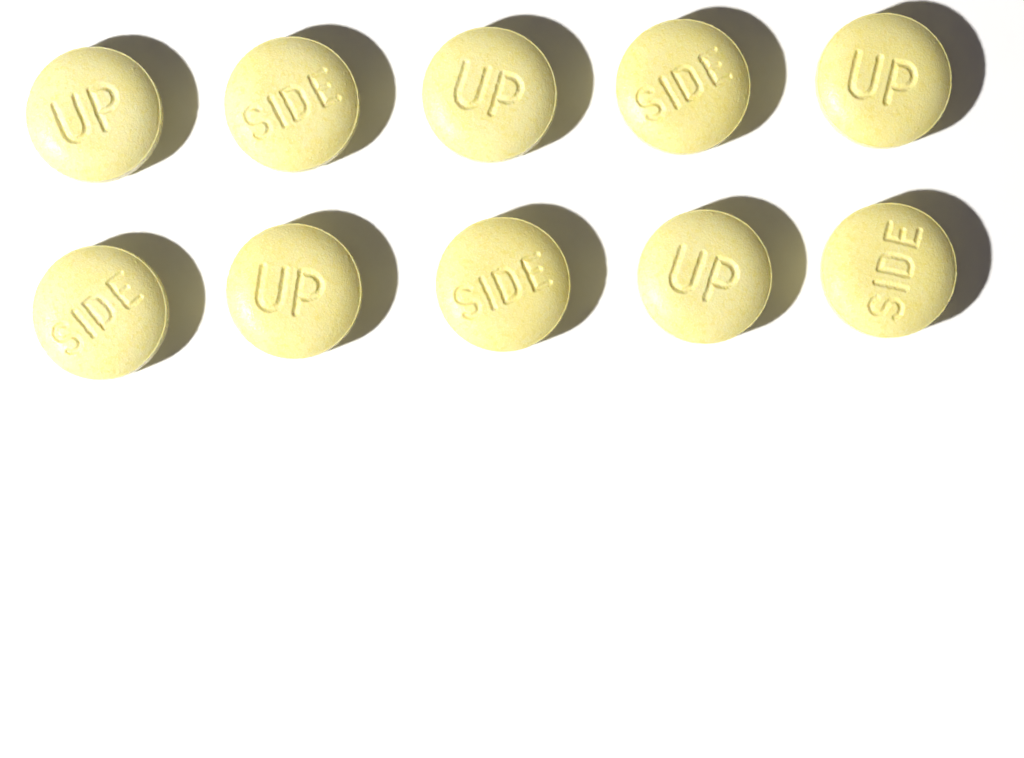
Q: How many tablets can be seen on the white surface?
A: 10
